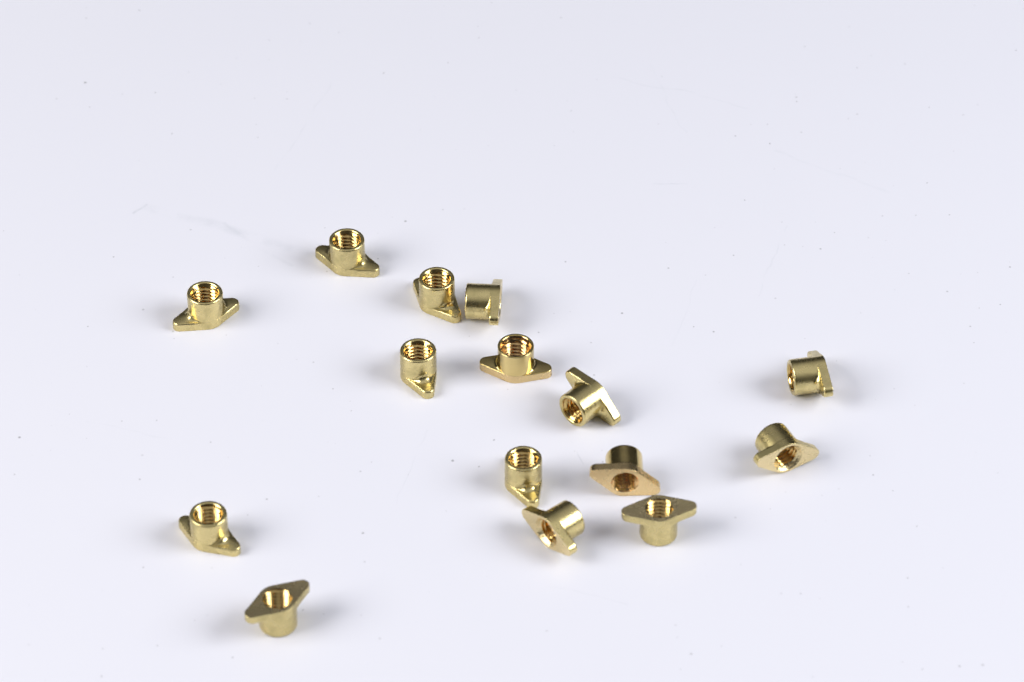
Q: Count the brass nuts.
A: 15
